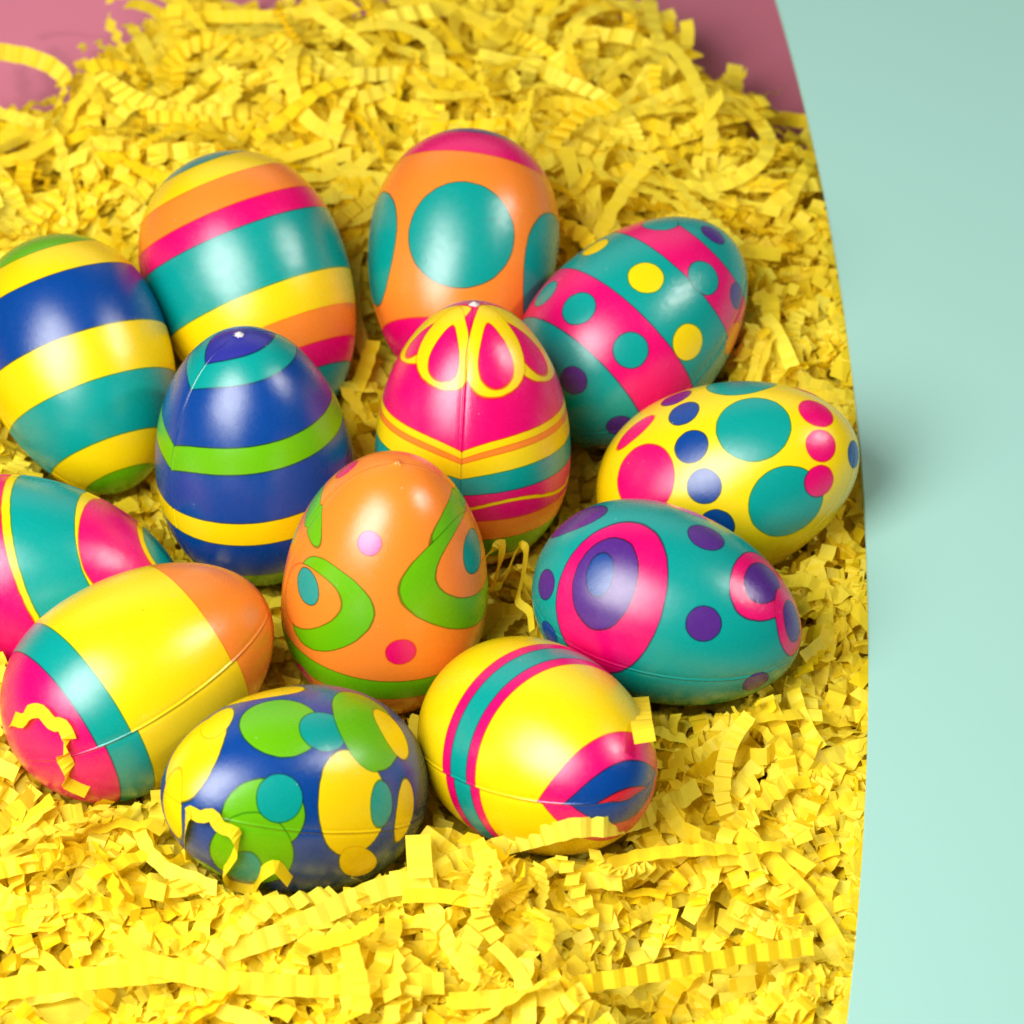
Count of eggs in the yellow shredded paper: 13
